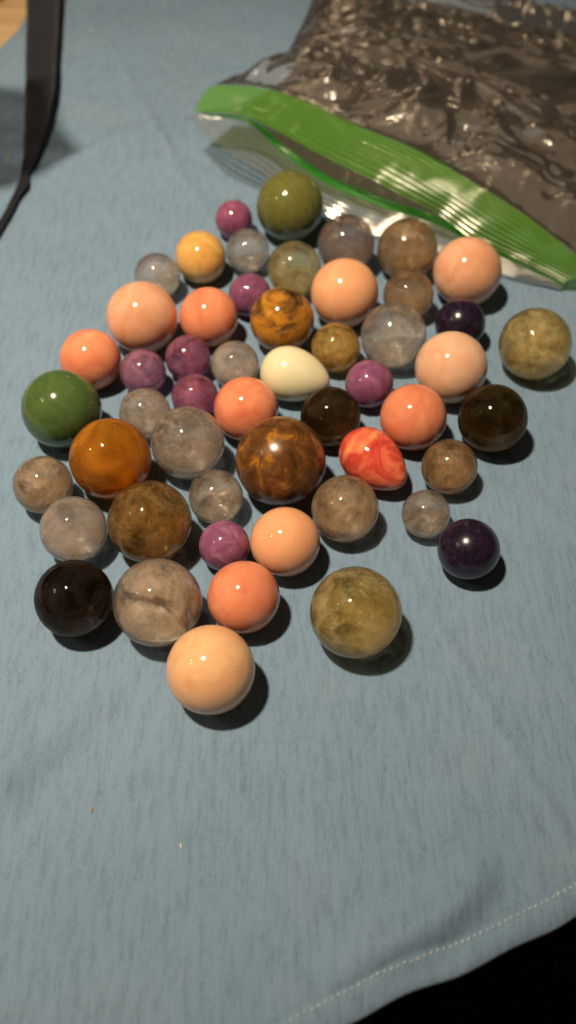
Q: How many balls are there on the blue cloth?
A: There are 50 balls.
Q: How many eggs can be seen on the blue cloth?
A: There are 2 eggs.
